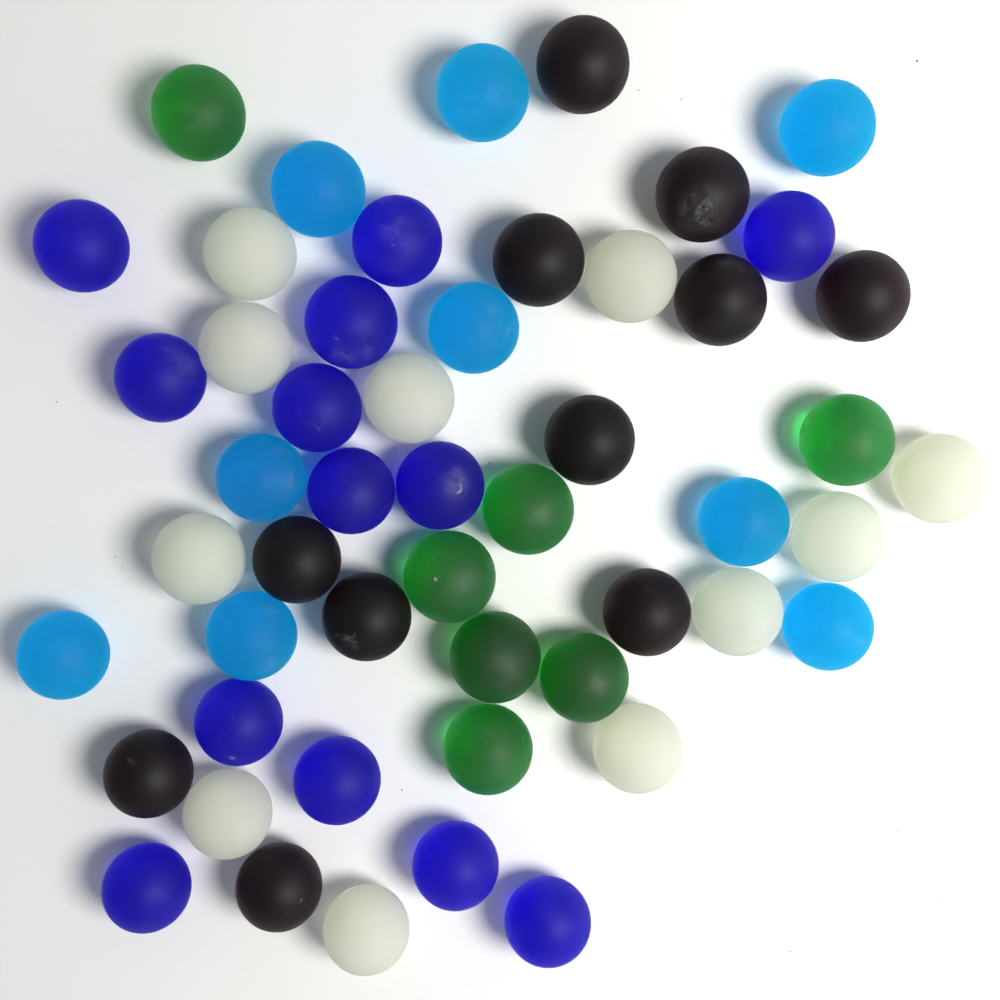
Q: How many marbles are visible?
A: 51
